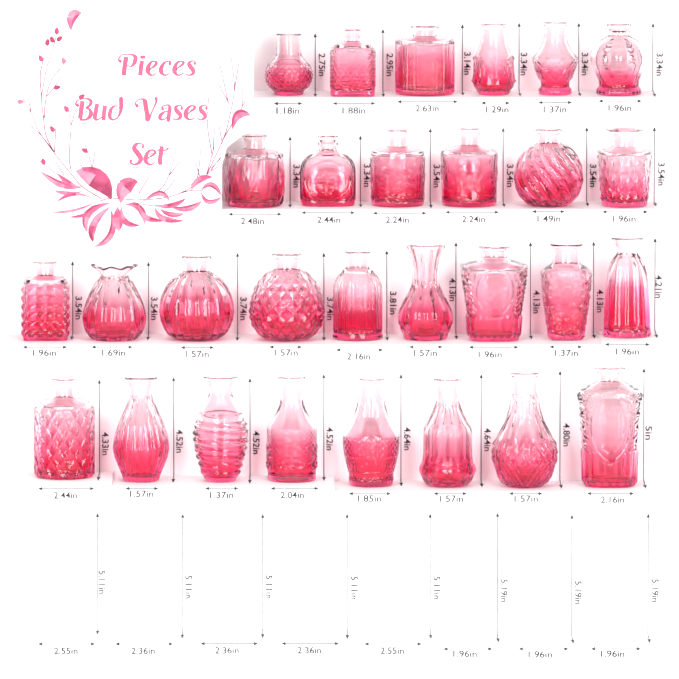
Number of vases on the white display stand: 29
